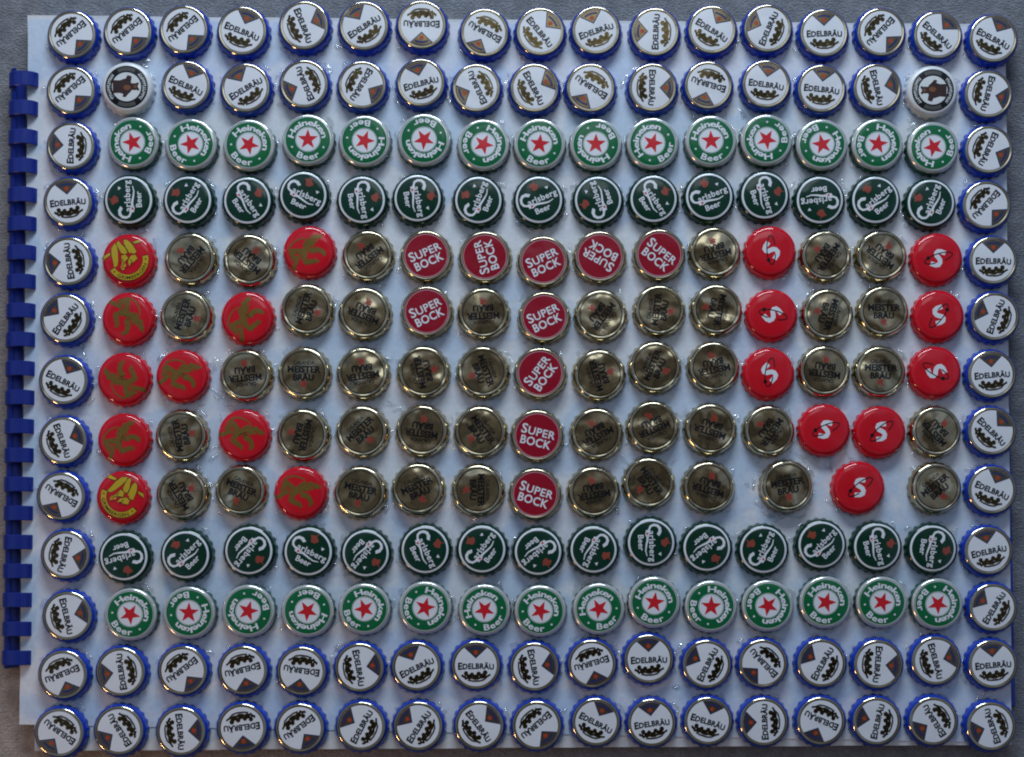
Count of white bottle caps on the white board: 86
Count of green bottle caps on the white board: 60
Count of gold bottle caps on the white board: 45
